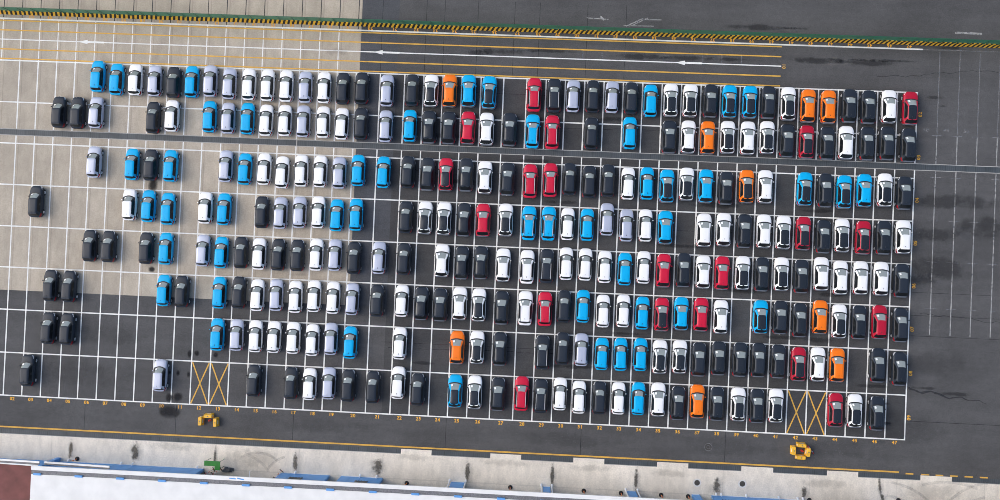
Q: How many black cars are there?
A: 96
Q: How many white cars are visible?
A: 91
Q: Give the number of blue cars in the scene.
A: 49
